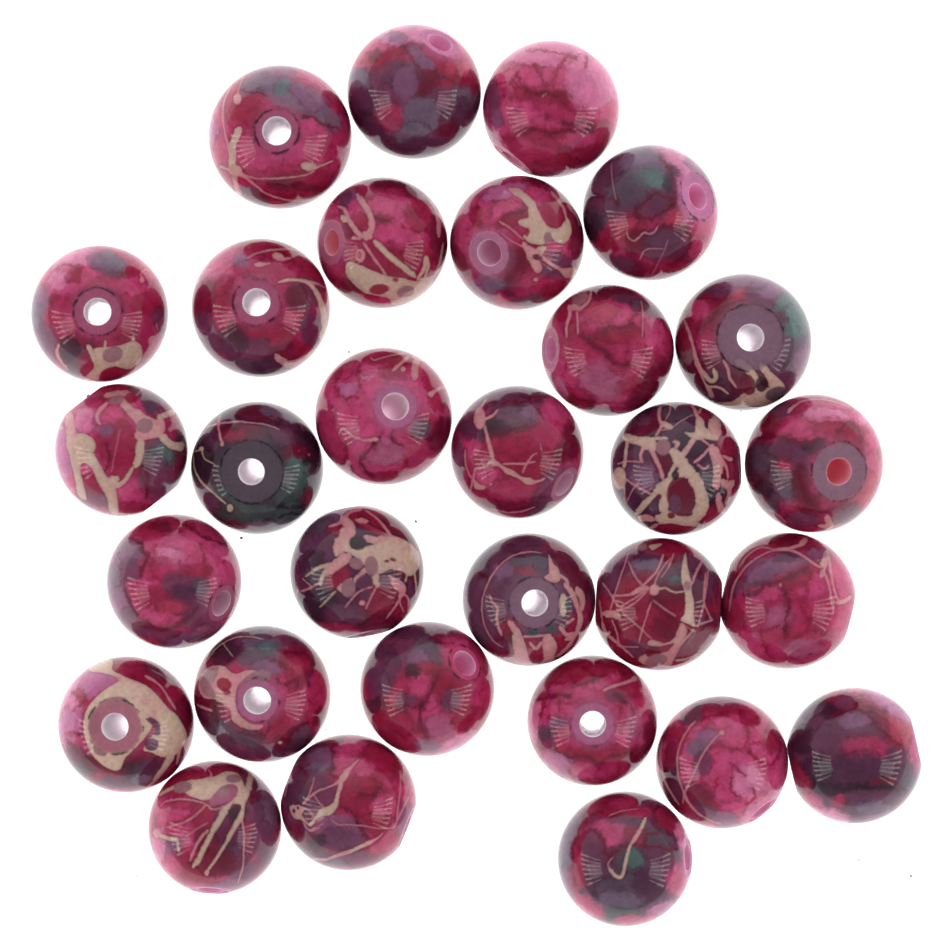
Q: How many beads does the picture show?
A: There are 30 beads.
